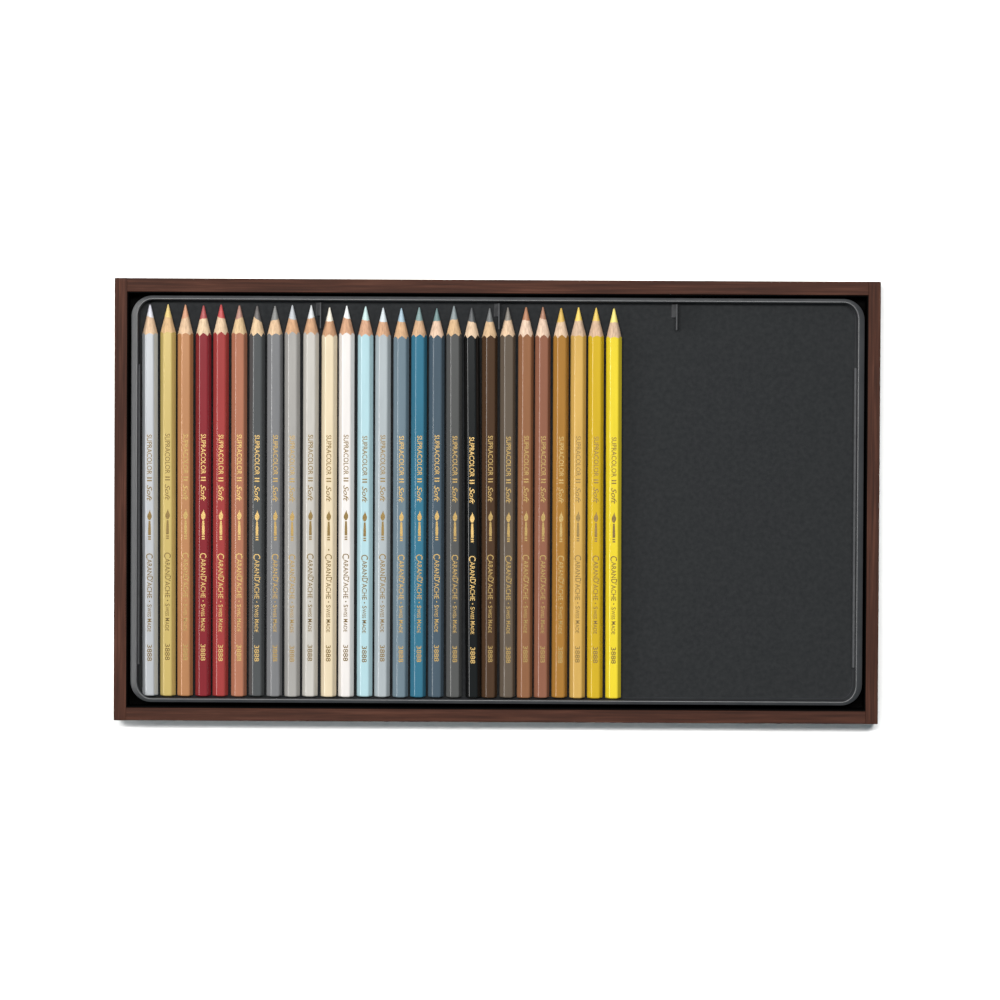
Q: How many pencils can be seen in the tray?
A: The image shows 27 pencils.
